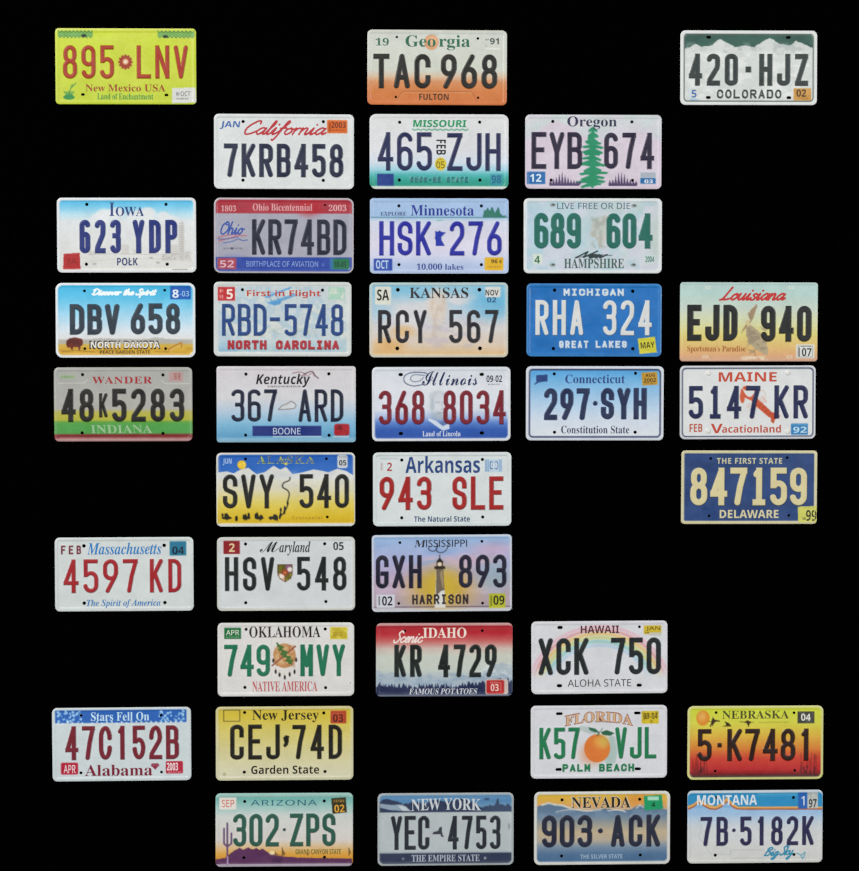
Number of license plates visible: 37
